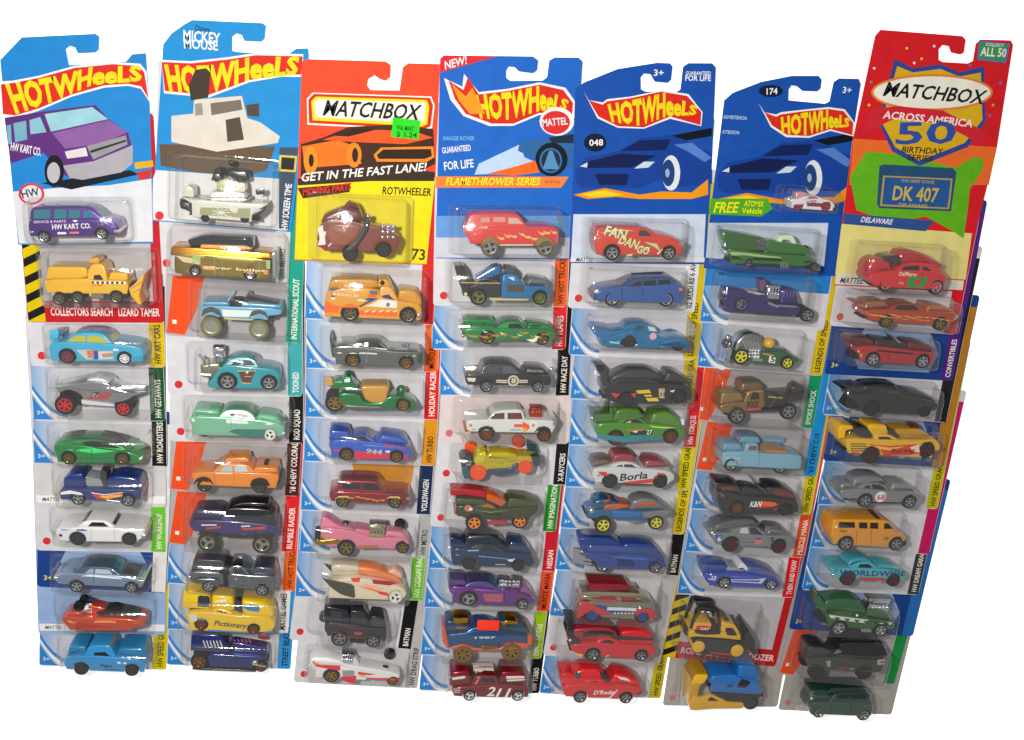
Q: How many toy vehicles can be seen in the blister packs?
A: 74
